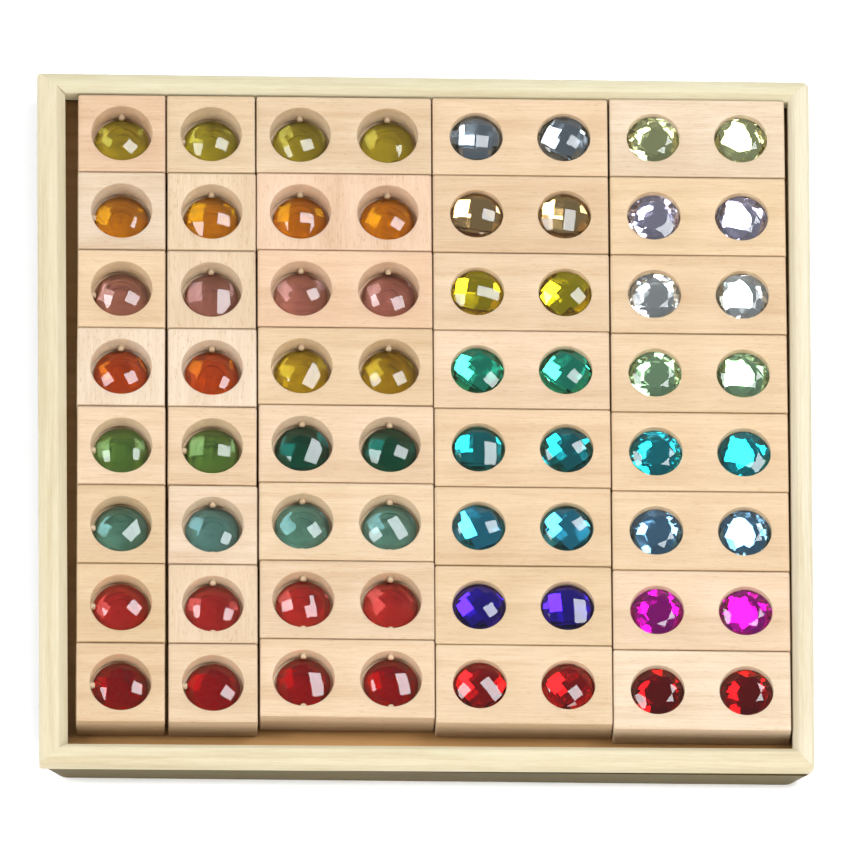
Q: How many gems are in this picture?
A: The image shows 64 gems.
